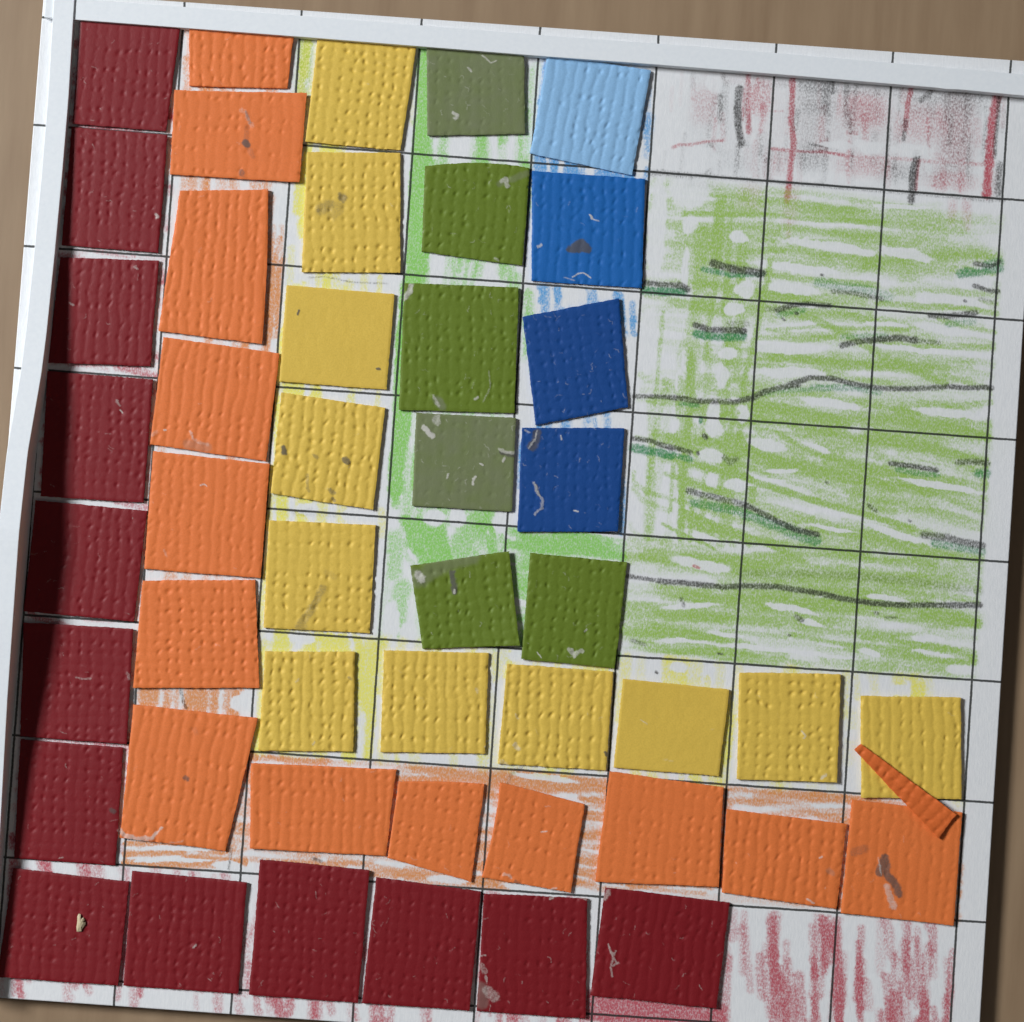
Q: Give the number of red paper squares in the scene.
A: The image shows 13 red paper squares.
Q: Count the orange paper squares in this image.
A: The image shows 13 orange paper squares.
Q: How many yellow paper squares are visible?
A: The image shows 11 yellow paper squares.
